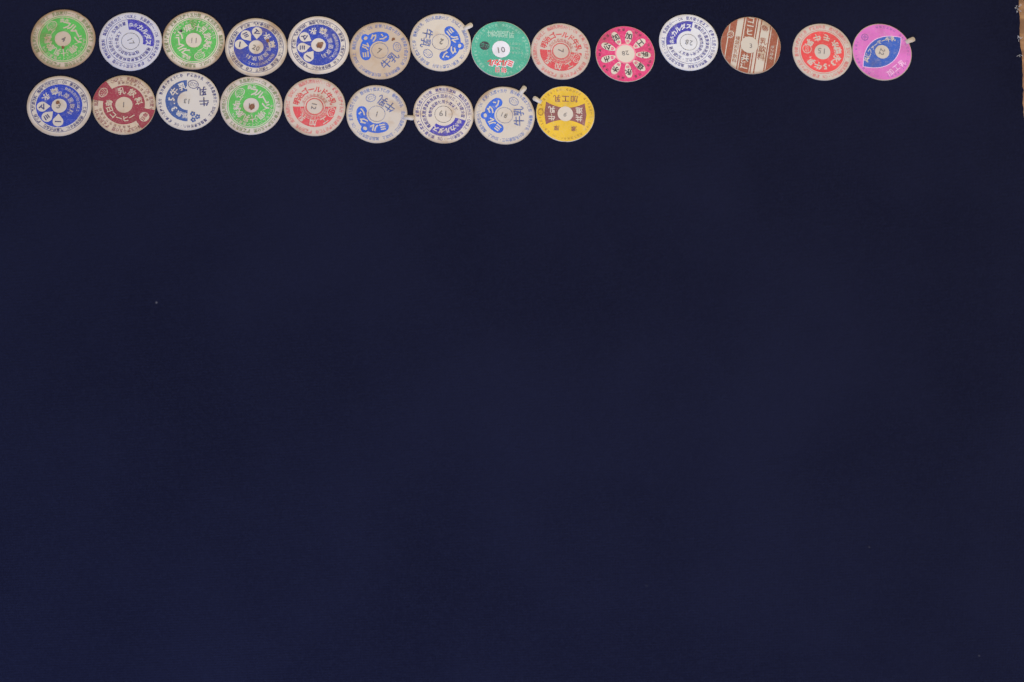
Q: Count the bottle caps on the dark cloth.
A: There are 23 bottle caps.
